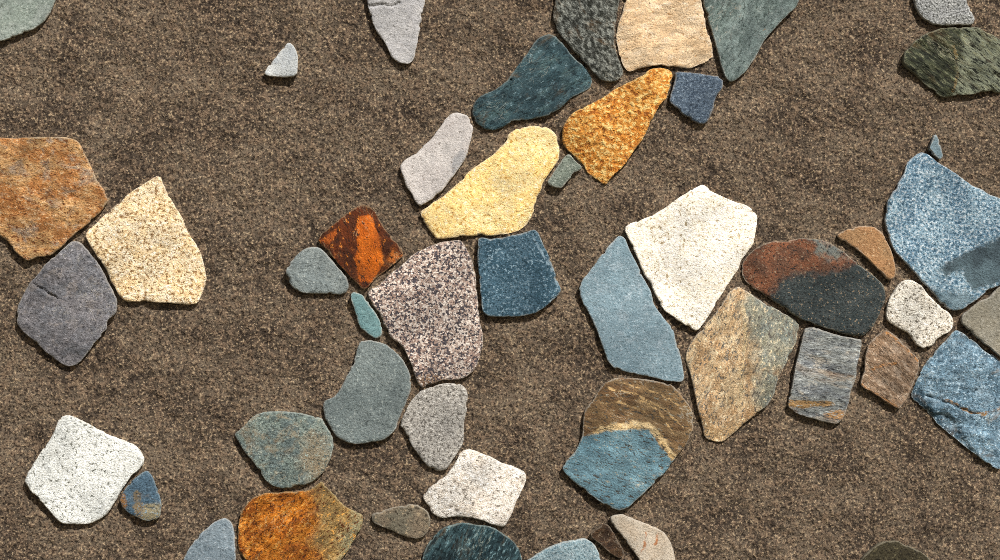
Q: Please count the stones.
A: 49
